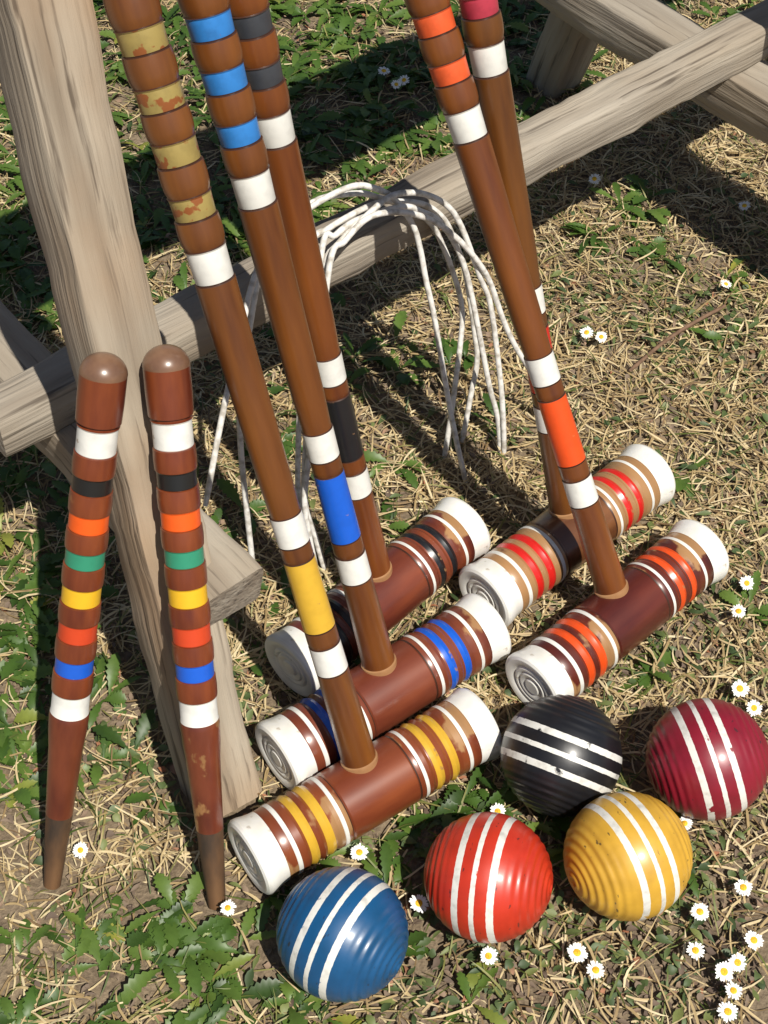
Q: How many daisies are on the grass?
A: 29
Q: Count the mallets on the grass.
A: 5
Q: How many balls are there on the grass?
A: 5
